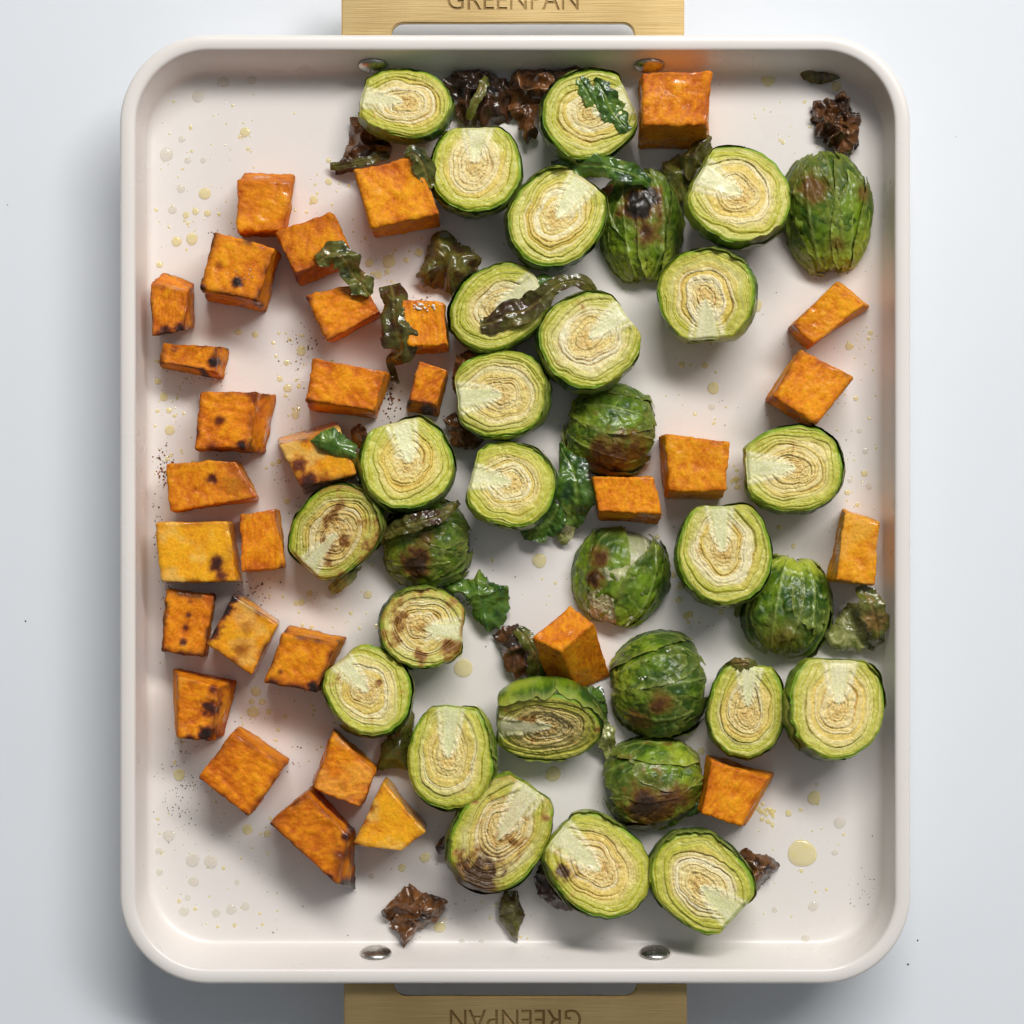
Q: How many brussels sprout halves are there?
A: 31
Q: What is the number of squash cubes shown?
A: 31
